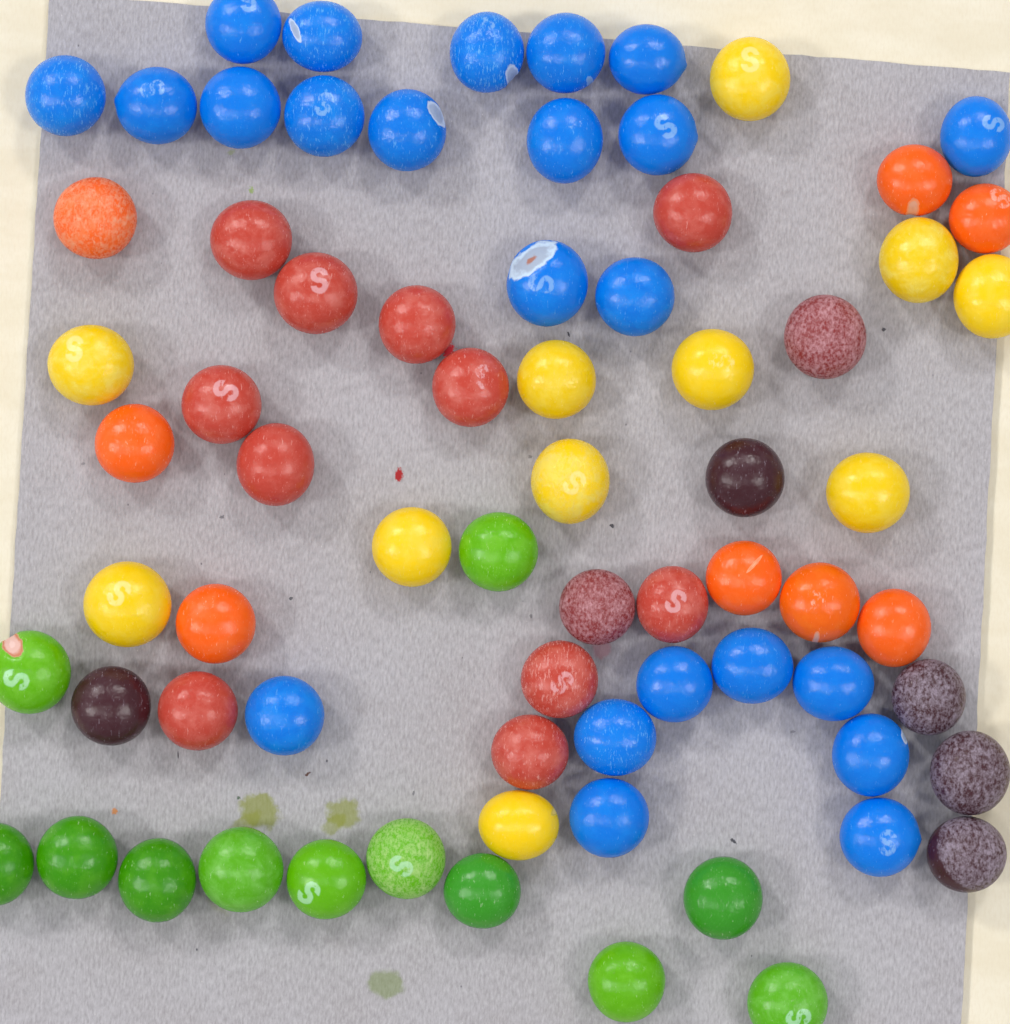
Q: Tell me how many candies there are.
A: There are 72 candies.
